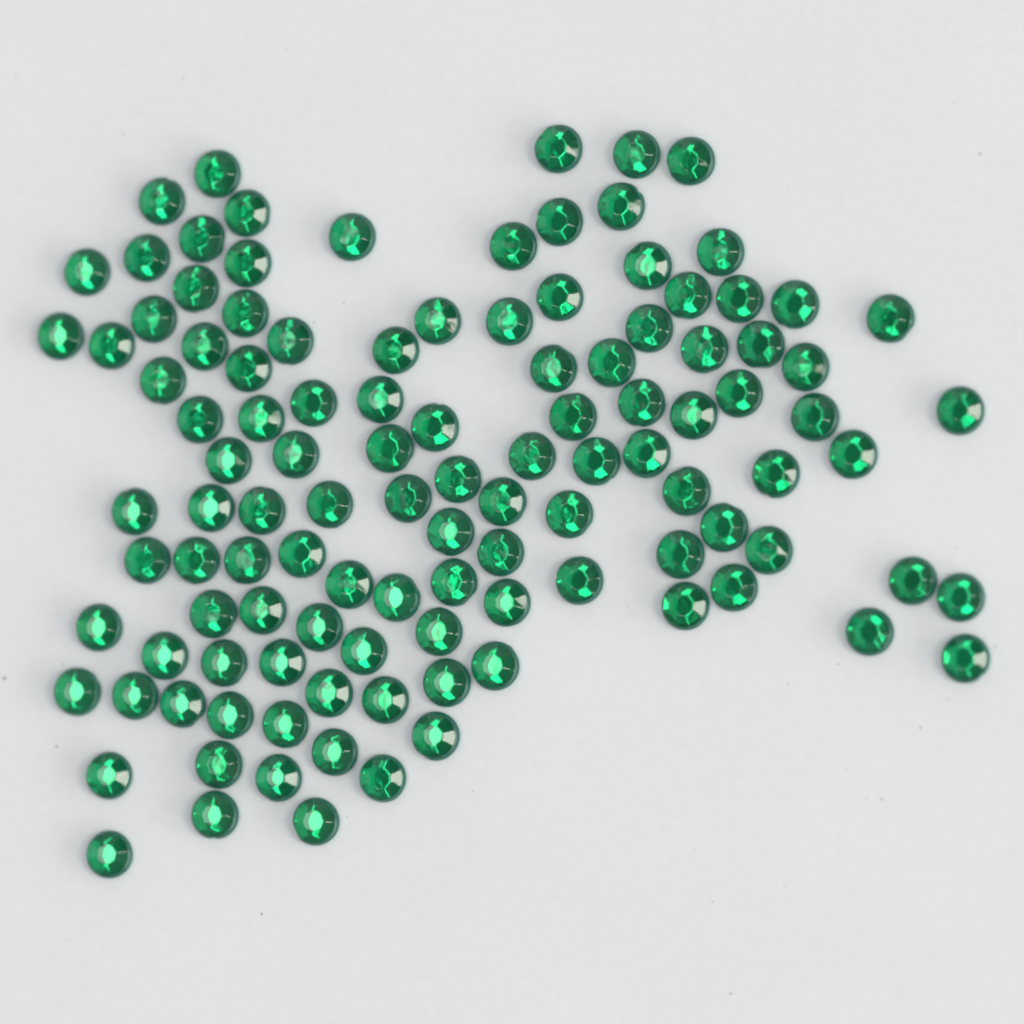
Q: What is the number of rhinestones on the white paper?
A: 114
